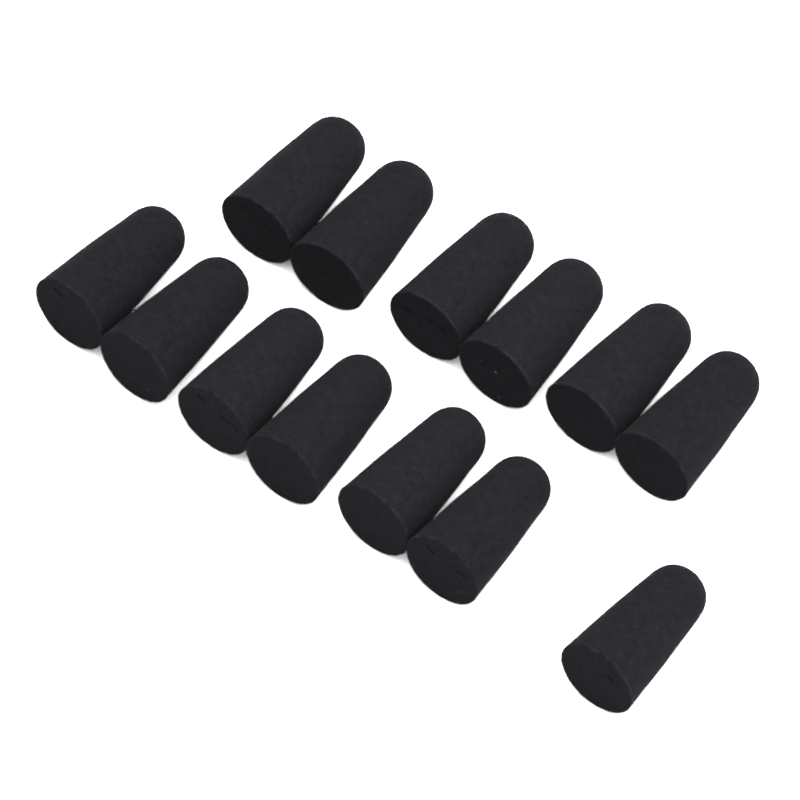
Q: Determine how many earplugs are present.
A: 13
